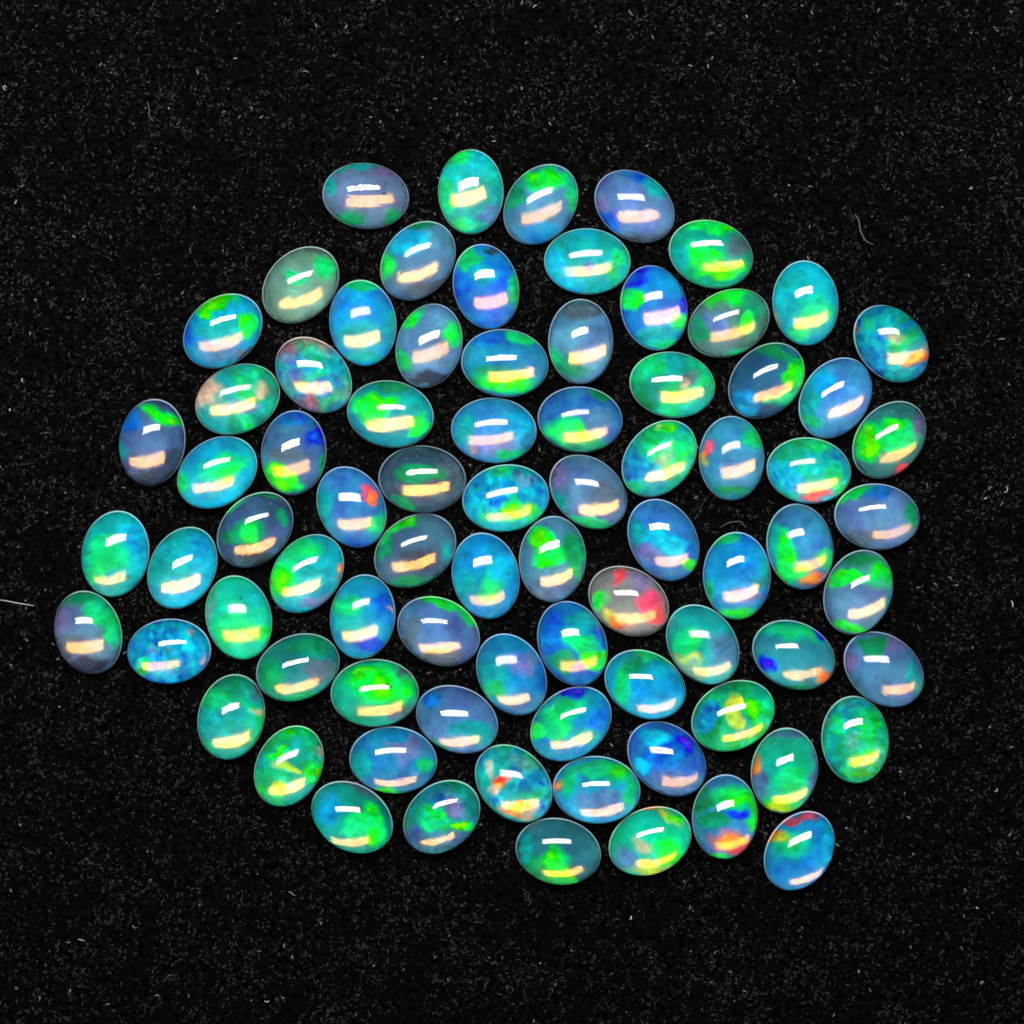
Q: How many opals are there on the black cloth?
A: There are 80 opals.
